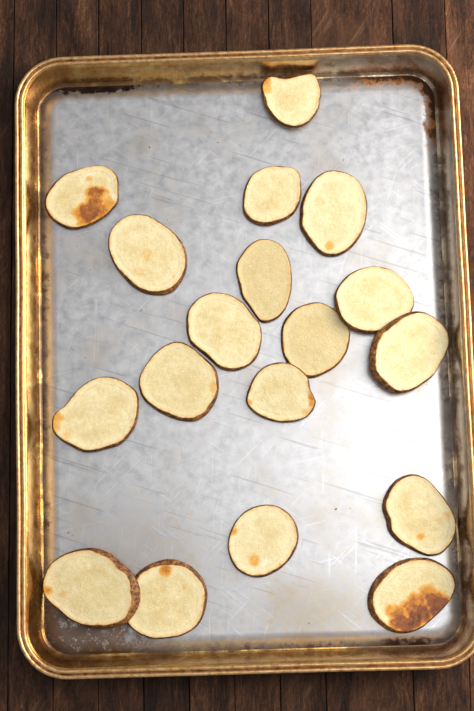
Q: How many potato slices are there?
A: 18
